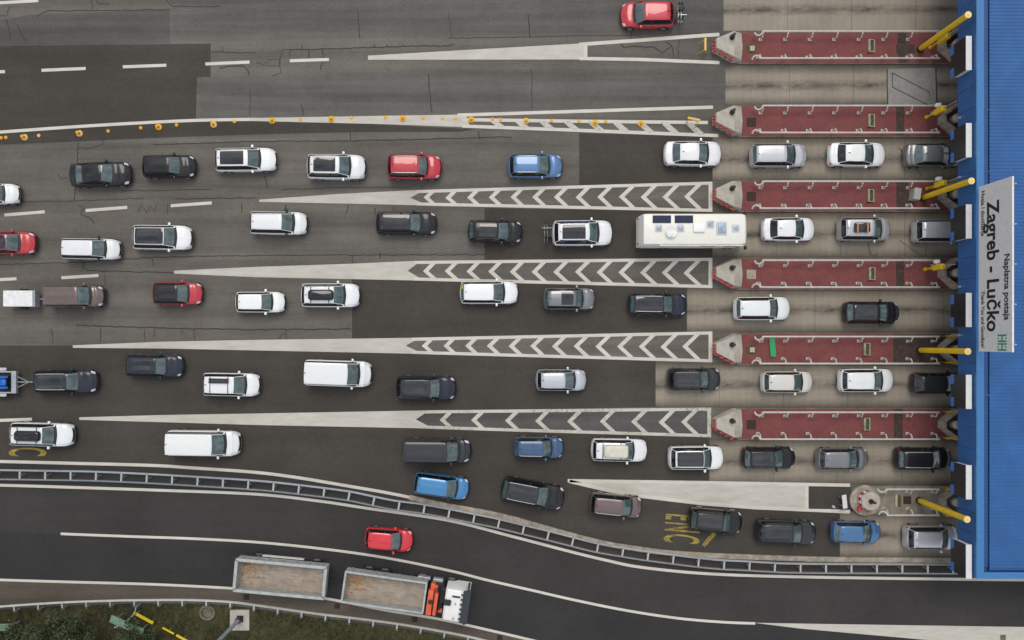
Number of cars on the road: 55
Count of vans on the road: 3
